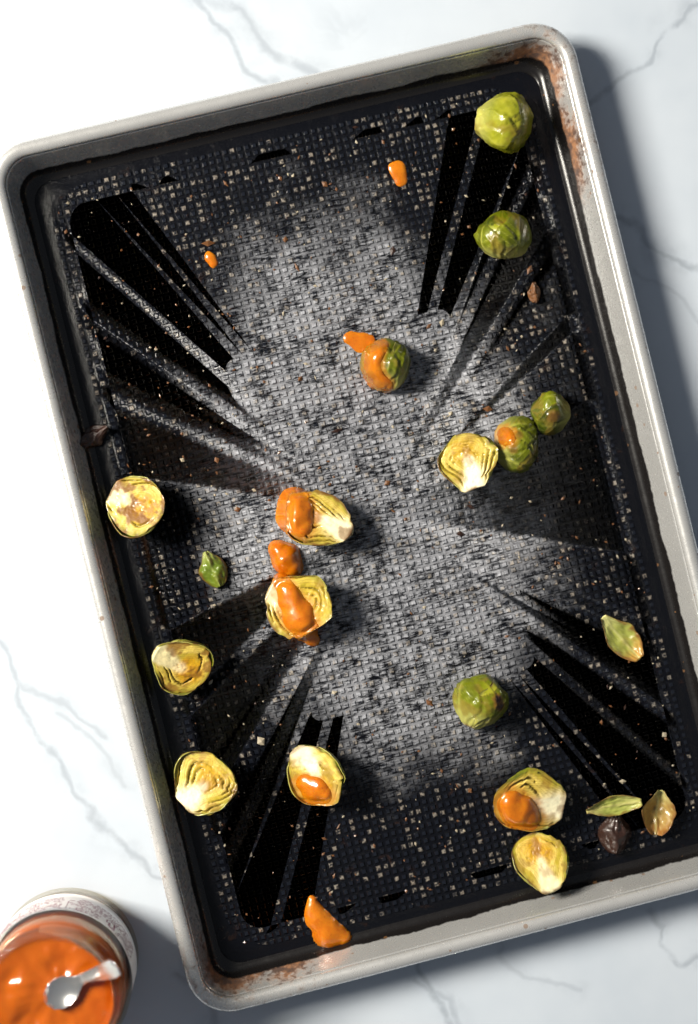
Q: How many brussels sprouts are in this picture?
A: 15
